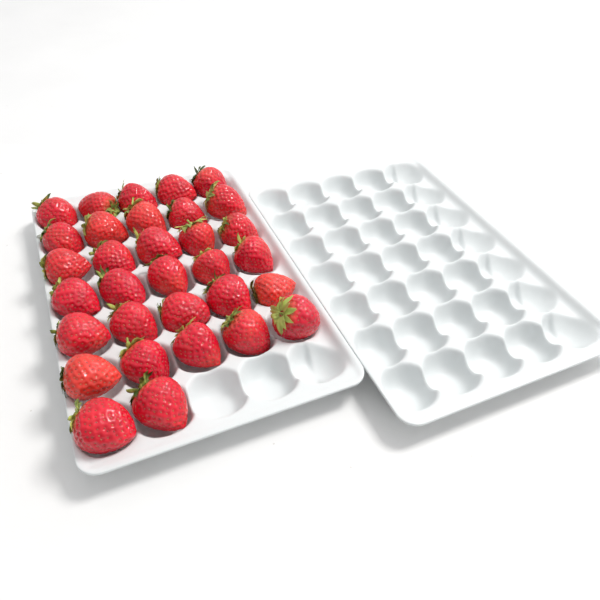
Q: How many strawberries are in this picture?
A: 32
